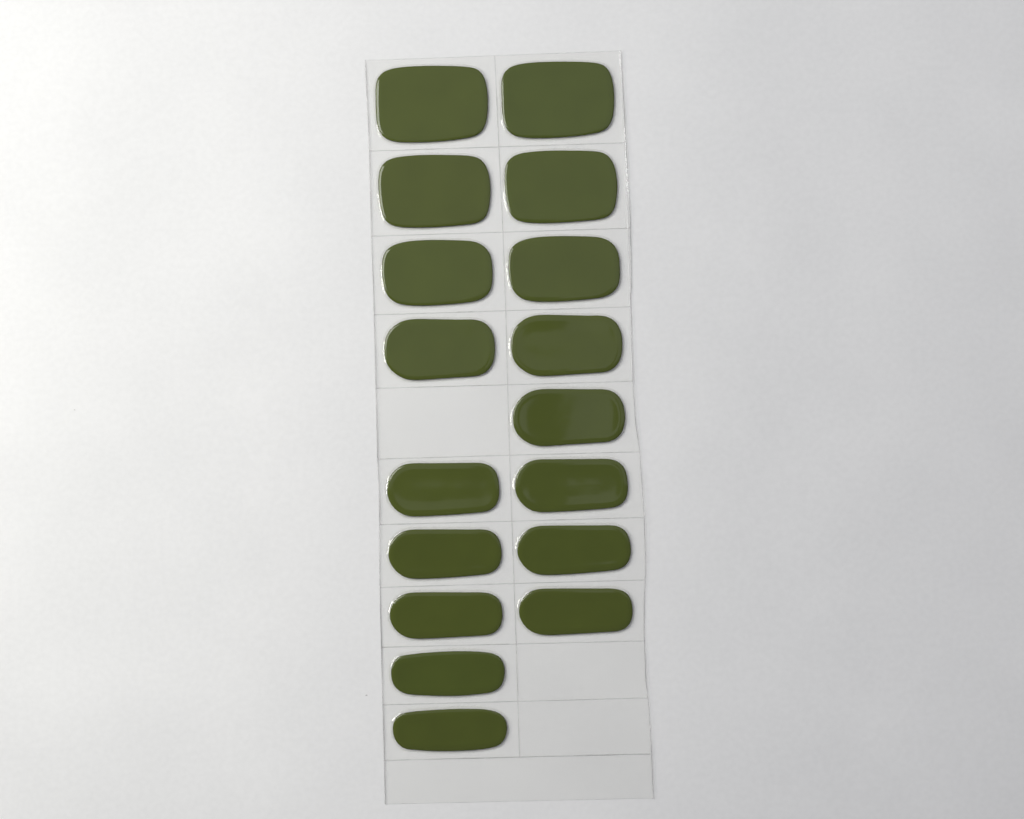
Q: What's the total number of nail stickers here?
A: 17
